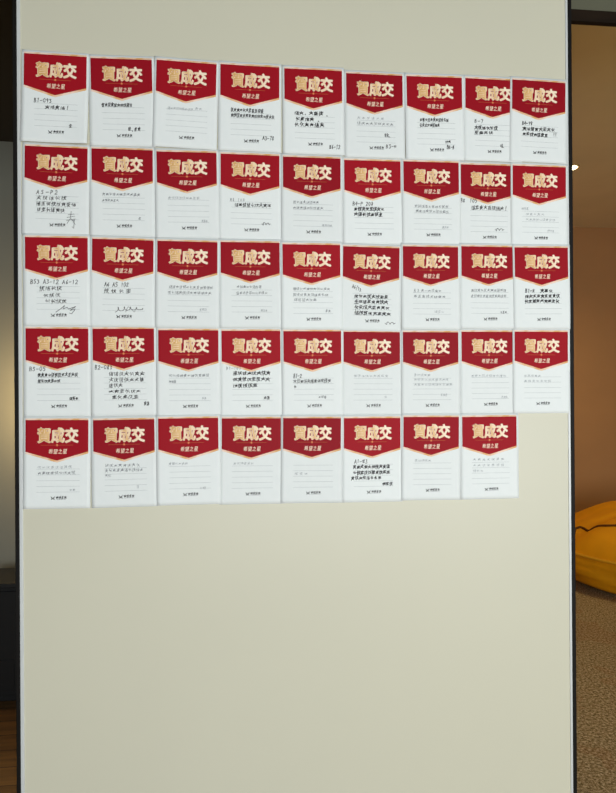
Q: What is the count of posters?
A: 44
